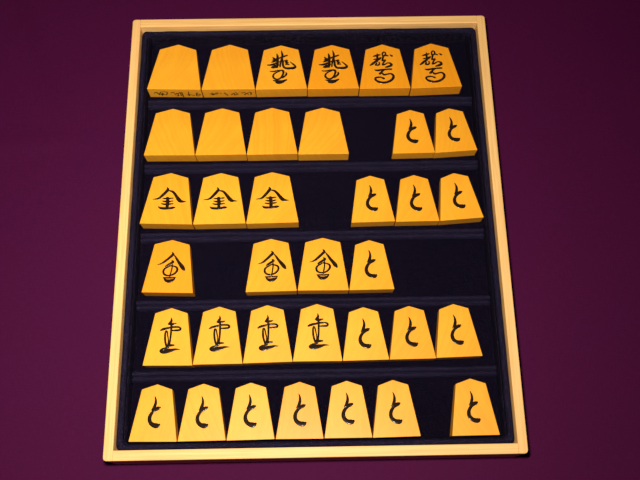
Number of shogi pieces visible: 36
